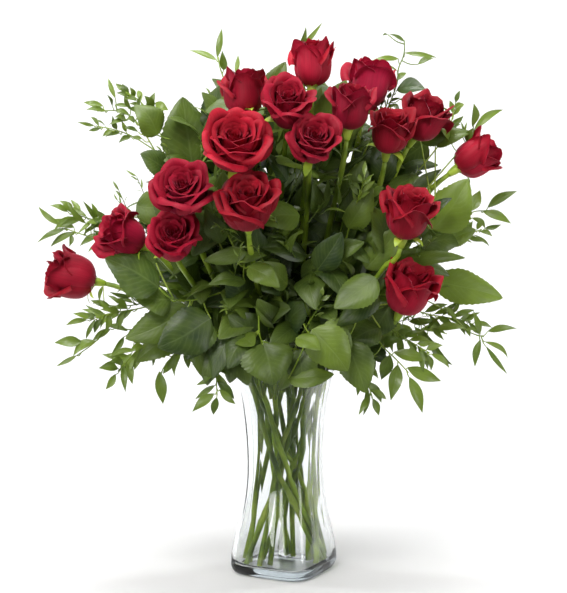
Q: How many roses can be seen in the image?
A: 17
